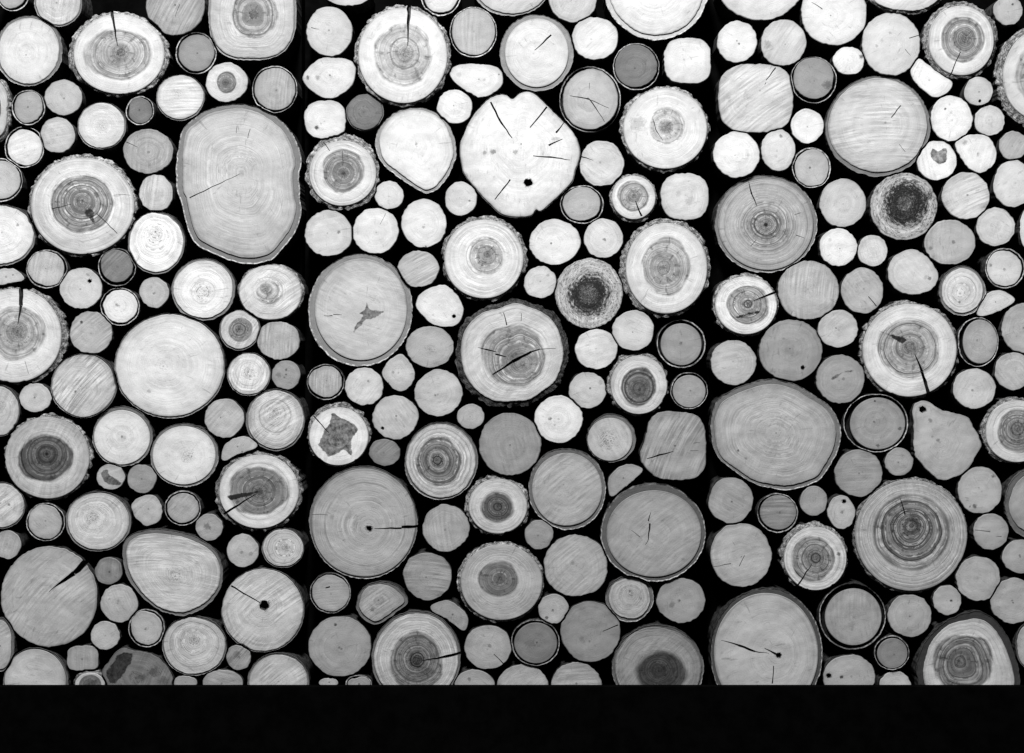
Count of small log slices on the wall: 163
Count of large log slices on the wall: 80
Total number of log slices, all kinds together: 243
